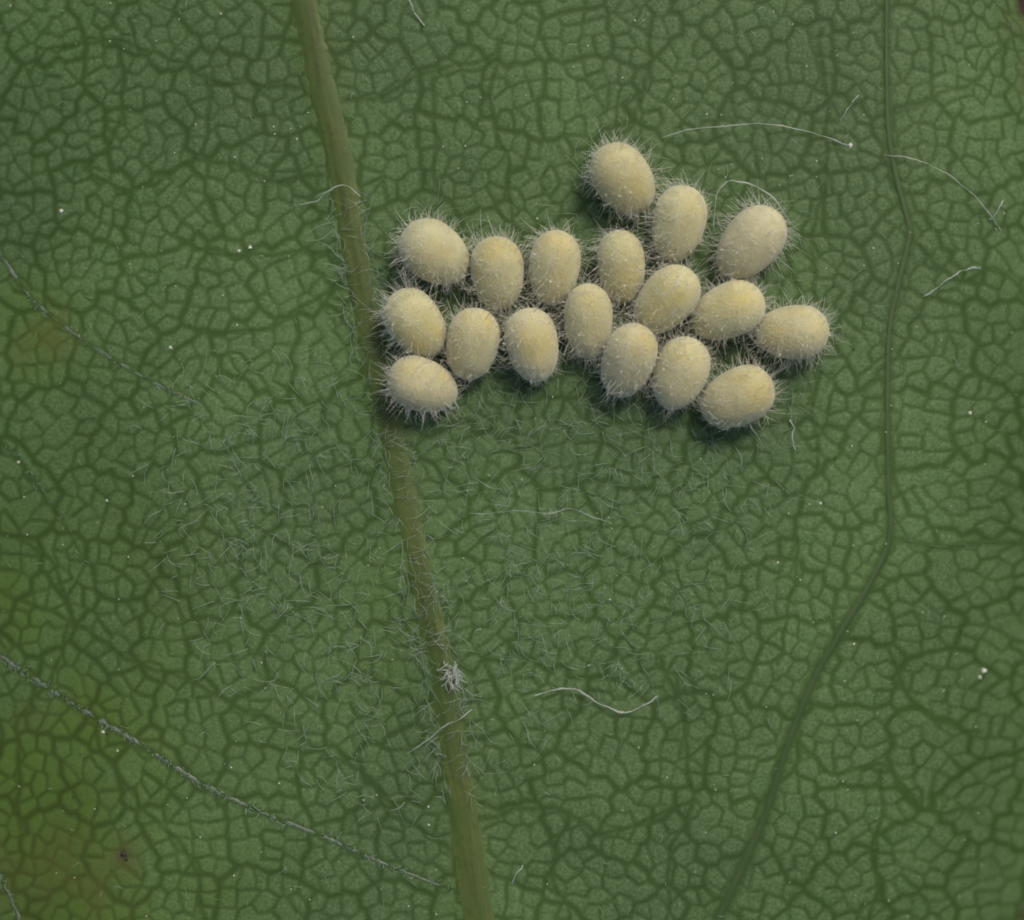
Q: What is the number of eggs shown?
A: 18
